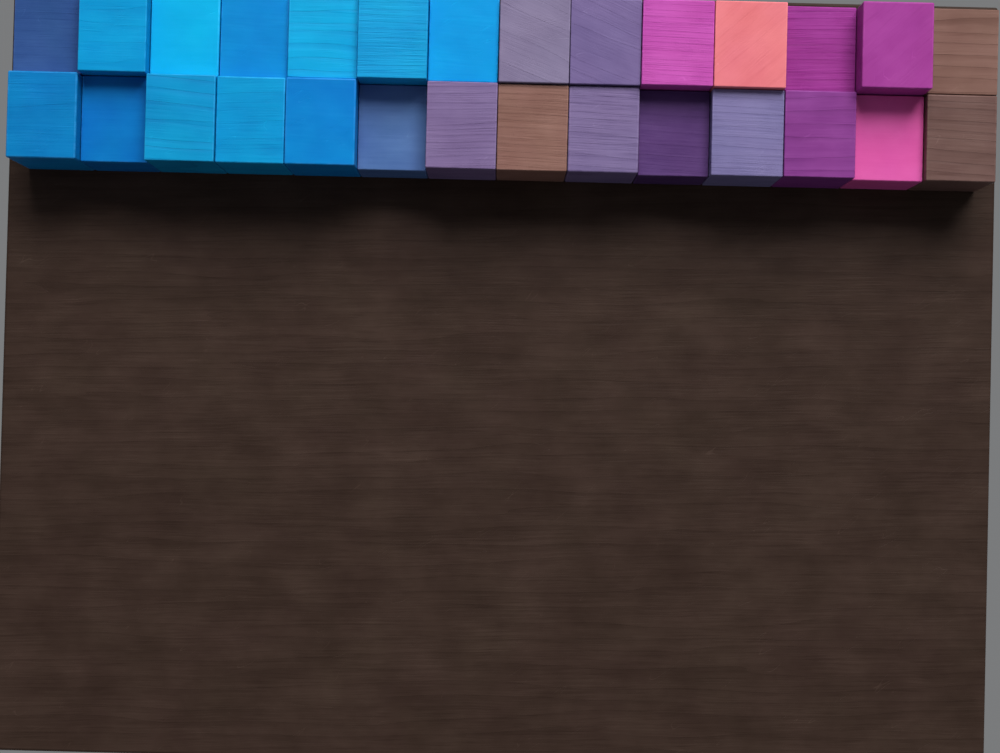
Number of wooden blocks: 28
